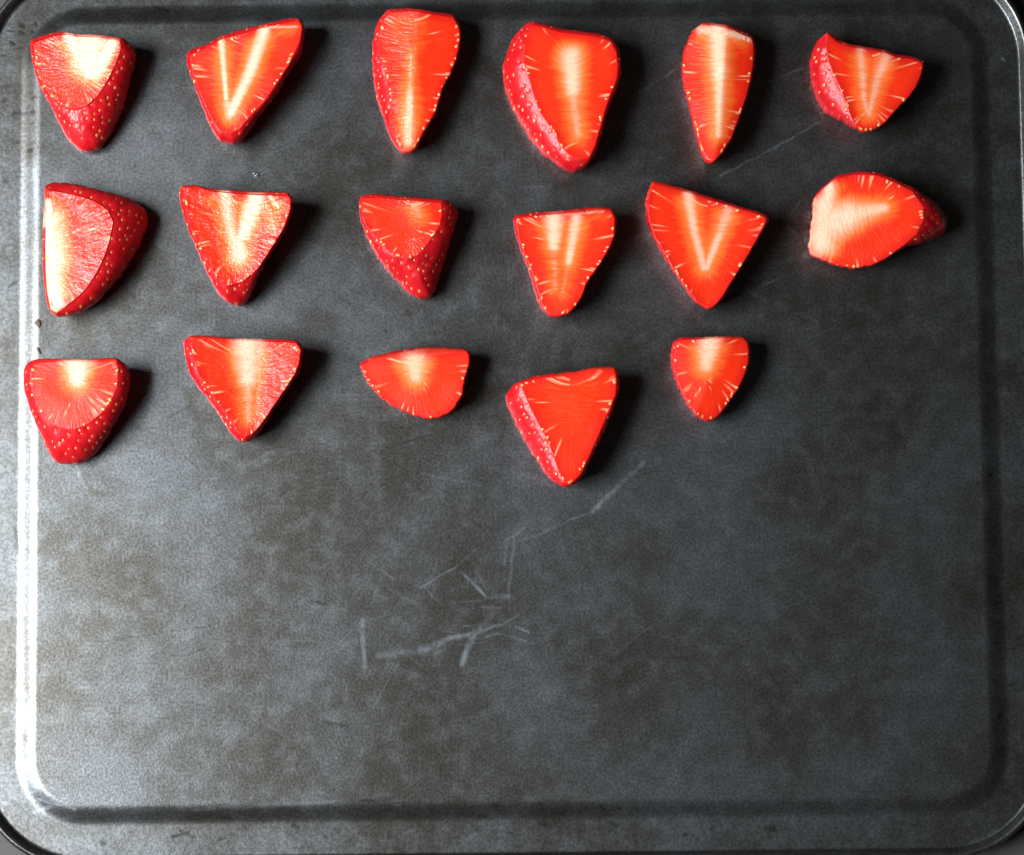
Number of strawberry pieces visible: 17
